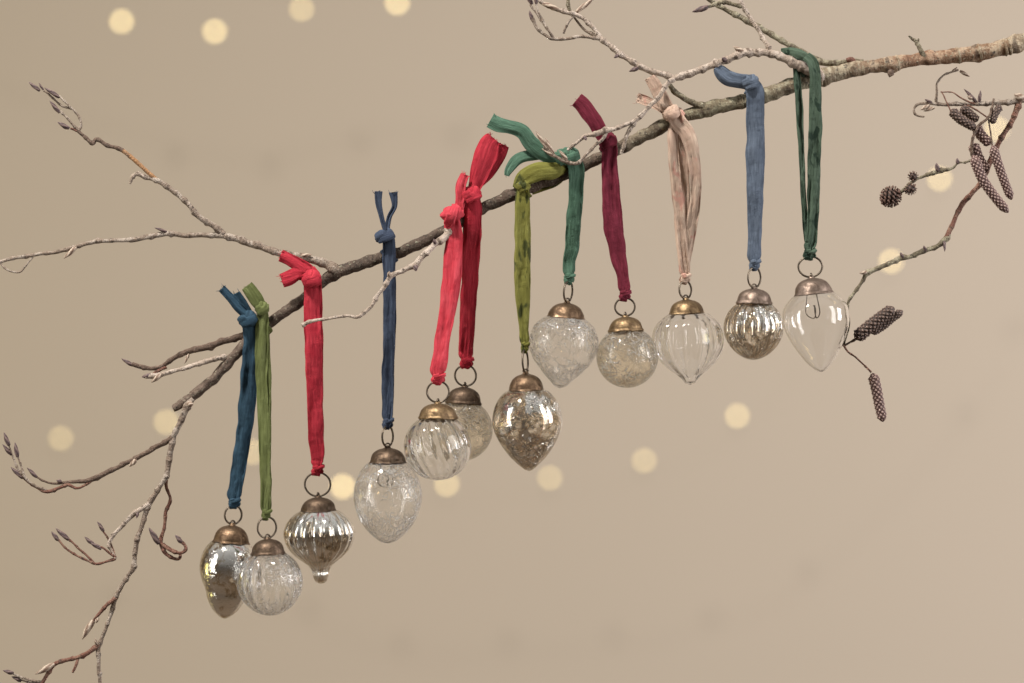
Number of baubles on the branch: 12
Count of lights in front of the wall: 15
